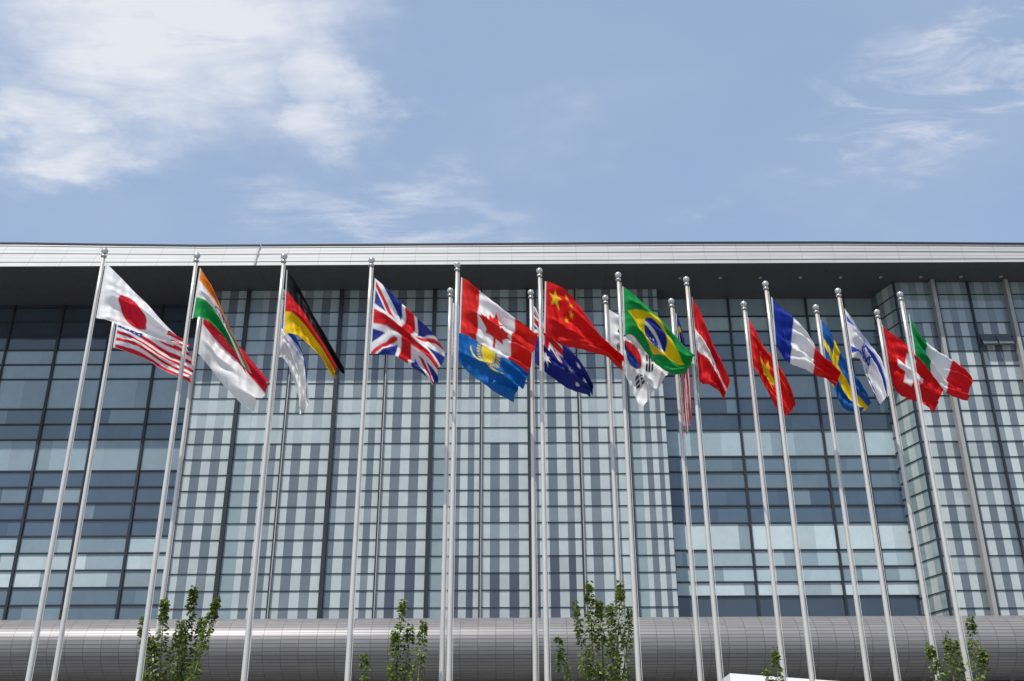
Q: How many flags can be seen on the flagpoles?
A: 21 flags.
